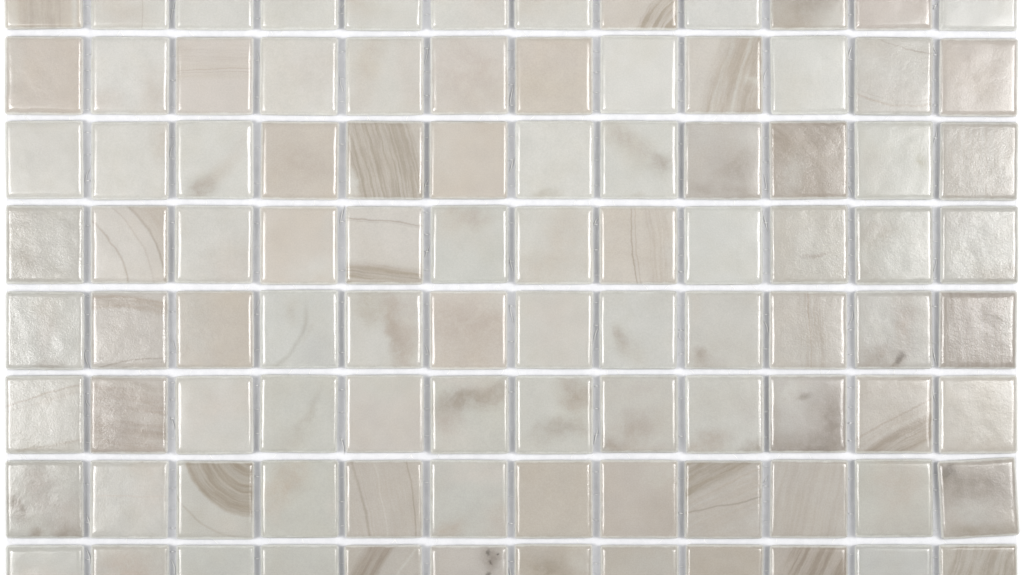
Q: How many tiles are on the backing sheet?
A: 96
